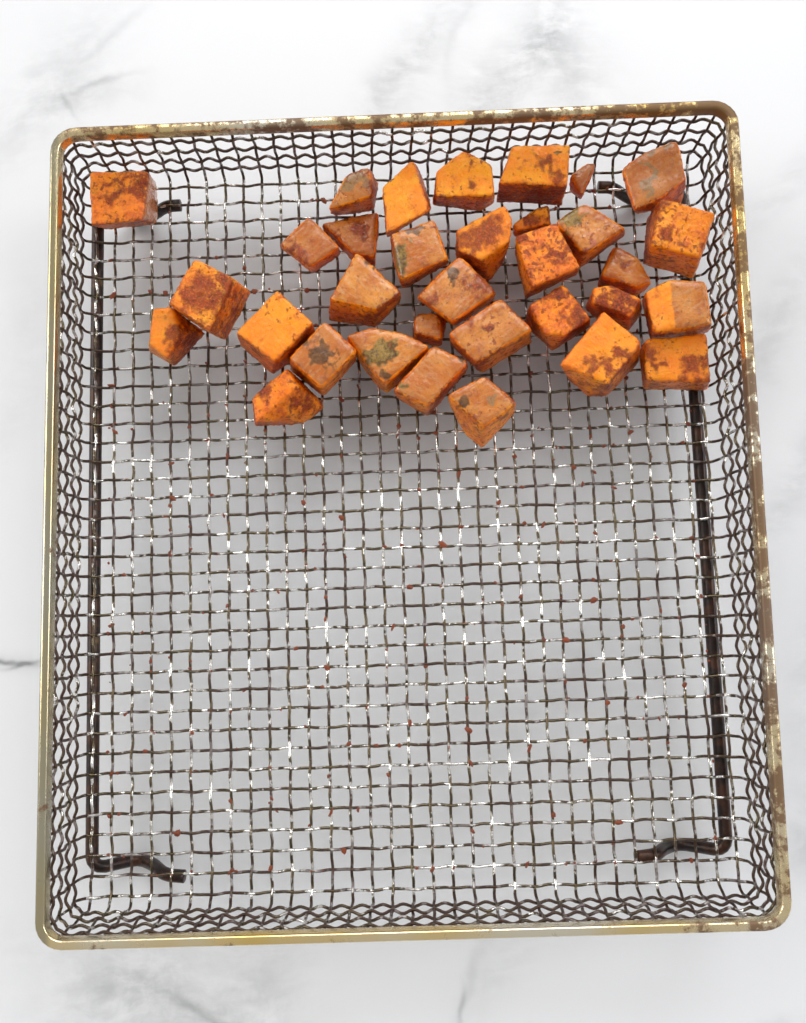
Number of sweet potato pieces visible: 33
